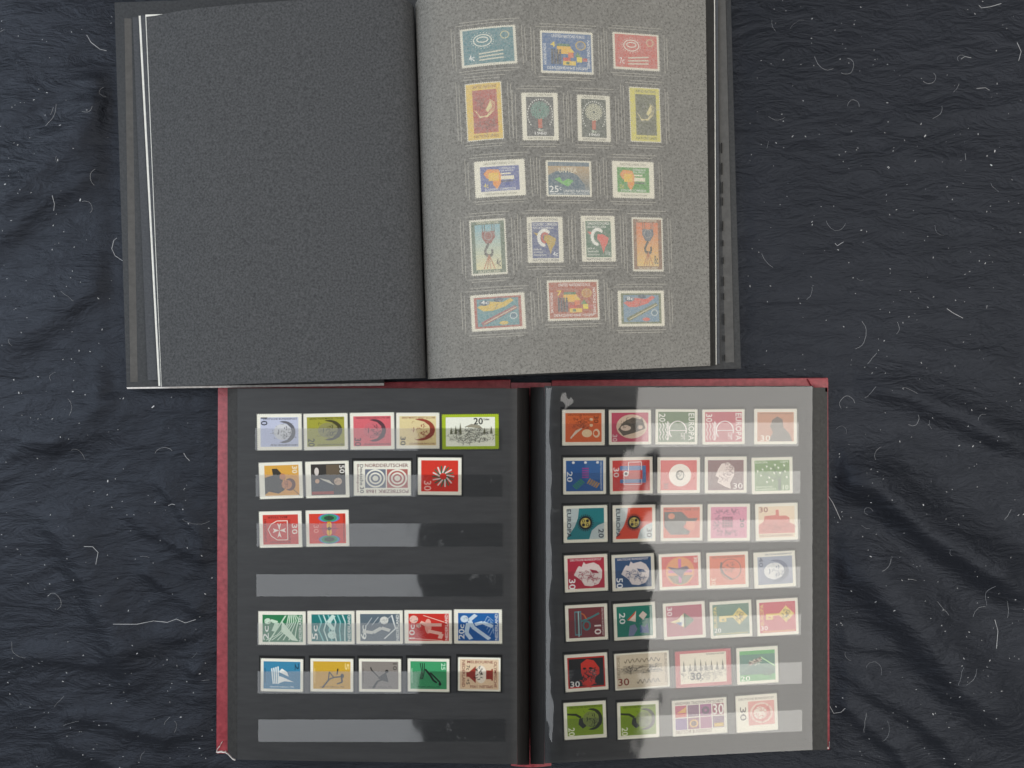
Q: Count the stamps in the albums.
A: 71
